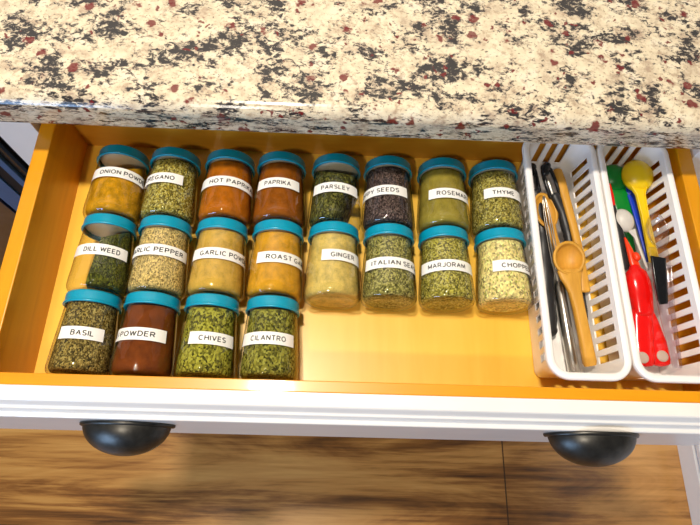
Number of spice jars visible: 20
